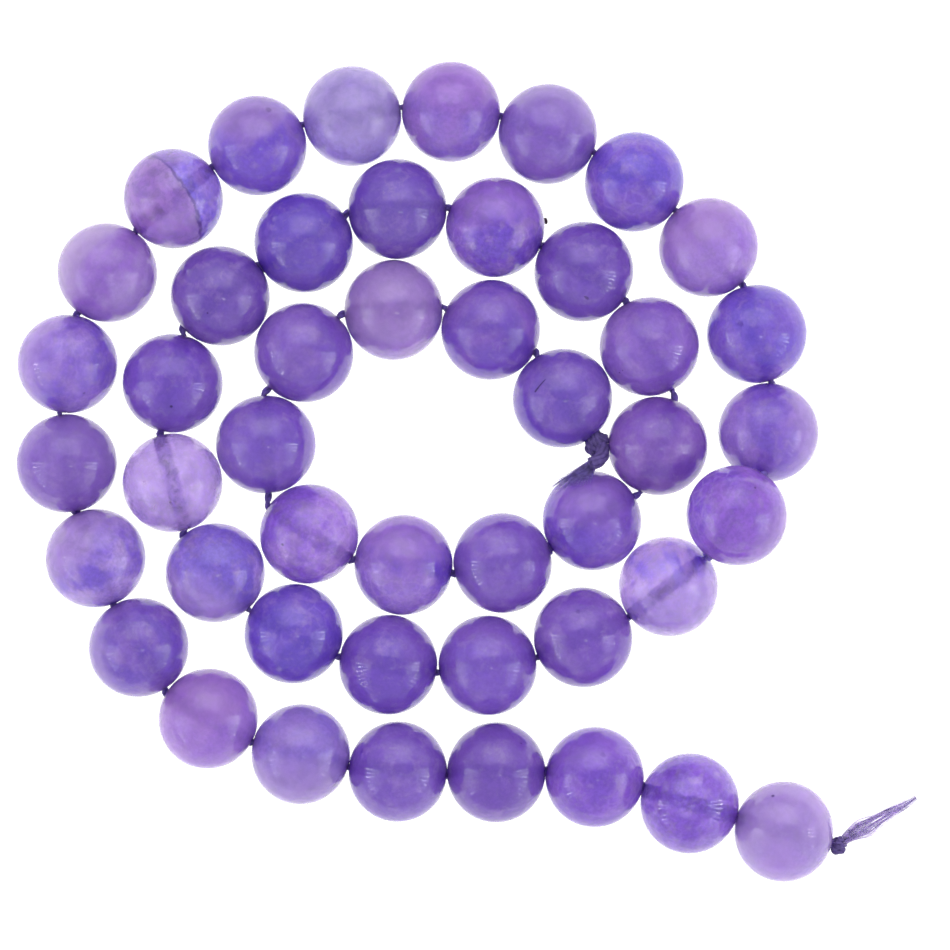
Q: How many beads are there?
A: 46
